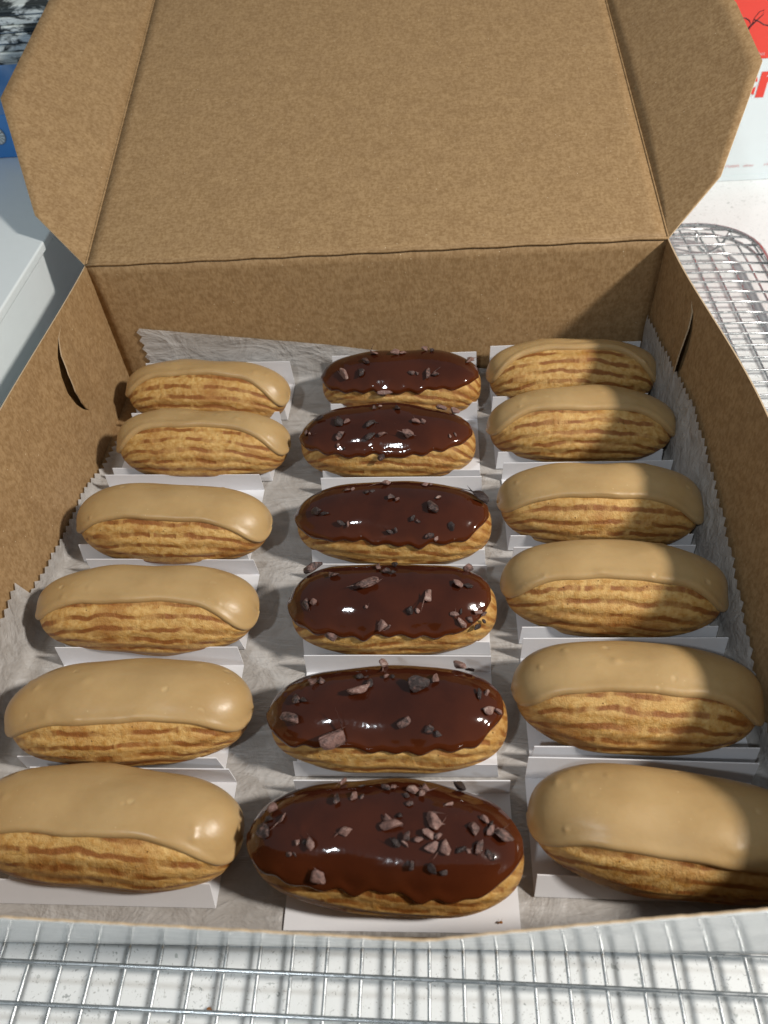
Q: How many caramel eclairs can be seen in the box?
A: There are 12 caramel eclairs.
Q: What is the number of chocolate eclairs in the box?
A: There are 6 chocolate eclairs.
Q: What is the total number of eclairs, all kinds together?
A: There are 18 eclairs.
